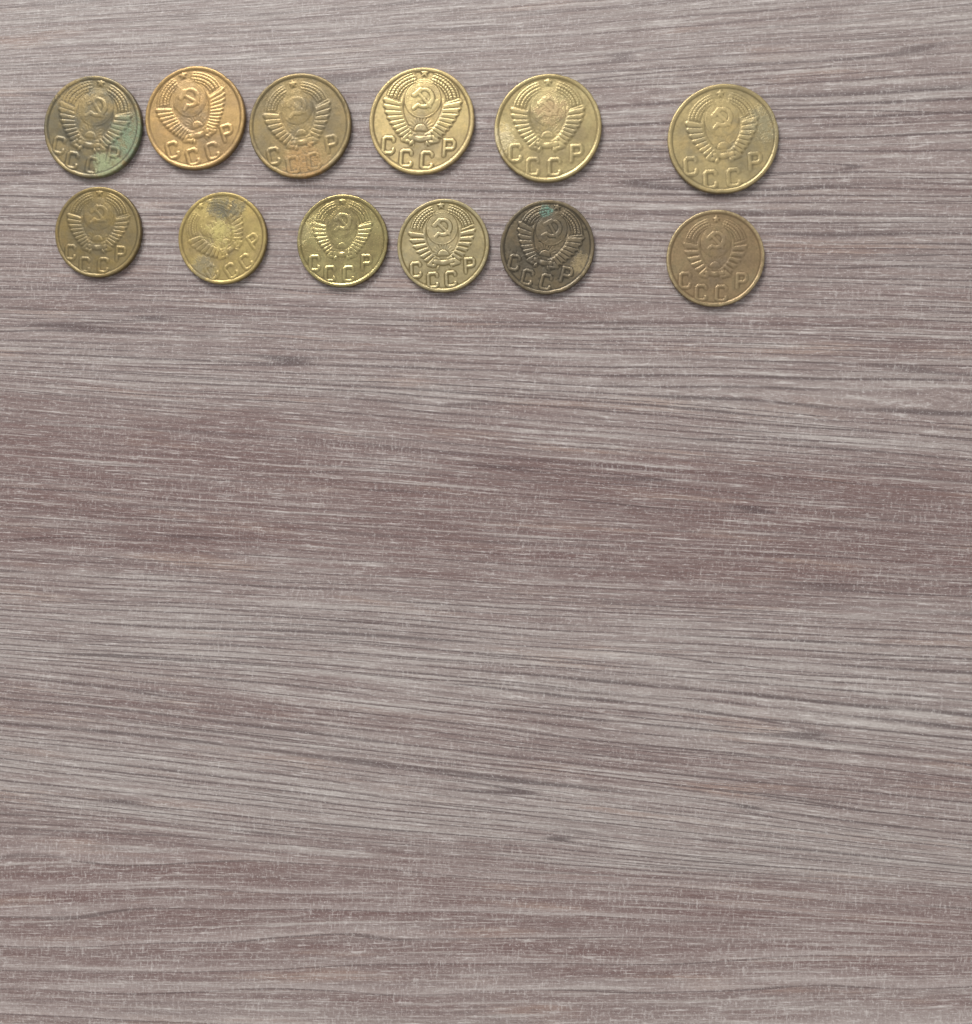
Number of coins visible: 12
